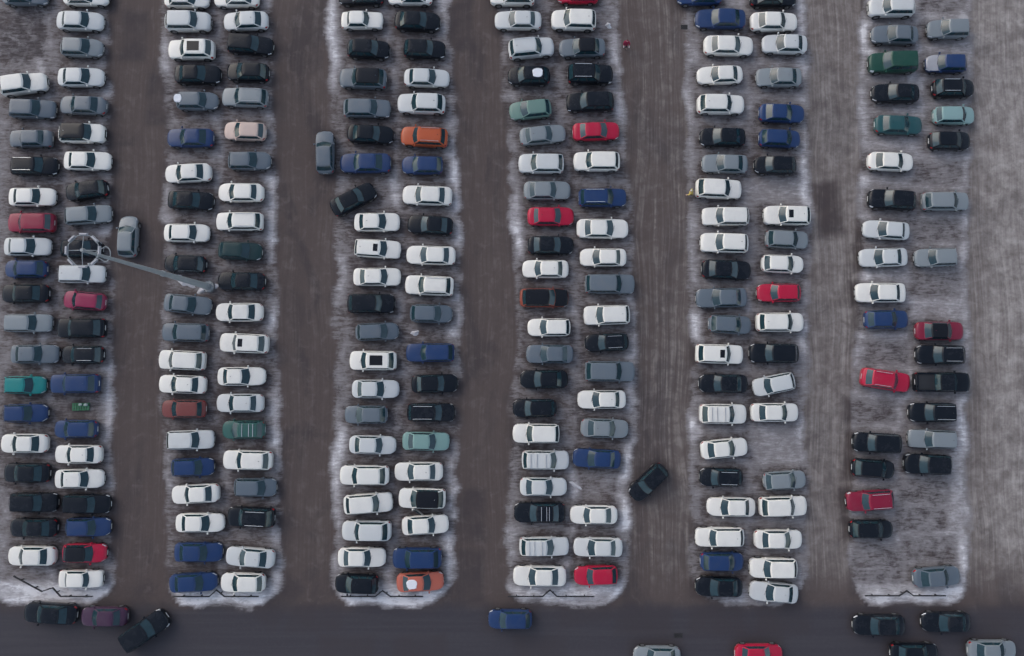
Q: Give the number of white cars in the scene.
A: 101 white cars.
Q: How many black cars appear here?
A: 61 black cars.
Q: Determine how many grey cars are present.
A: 42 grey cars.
